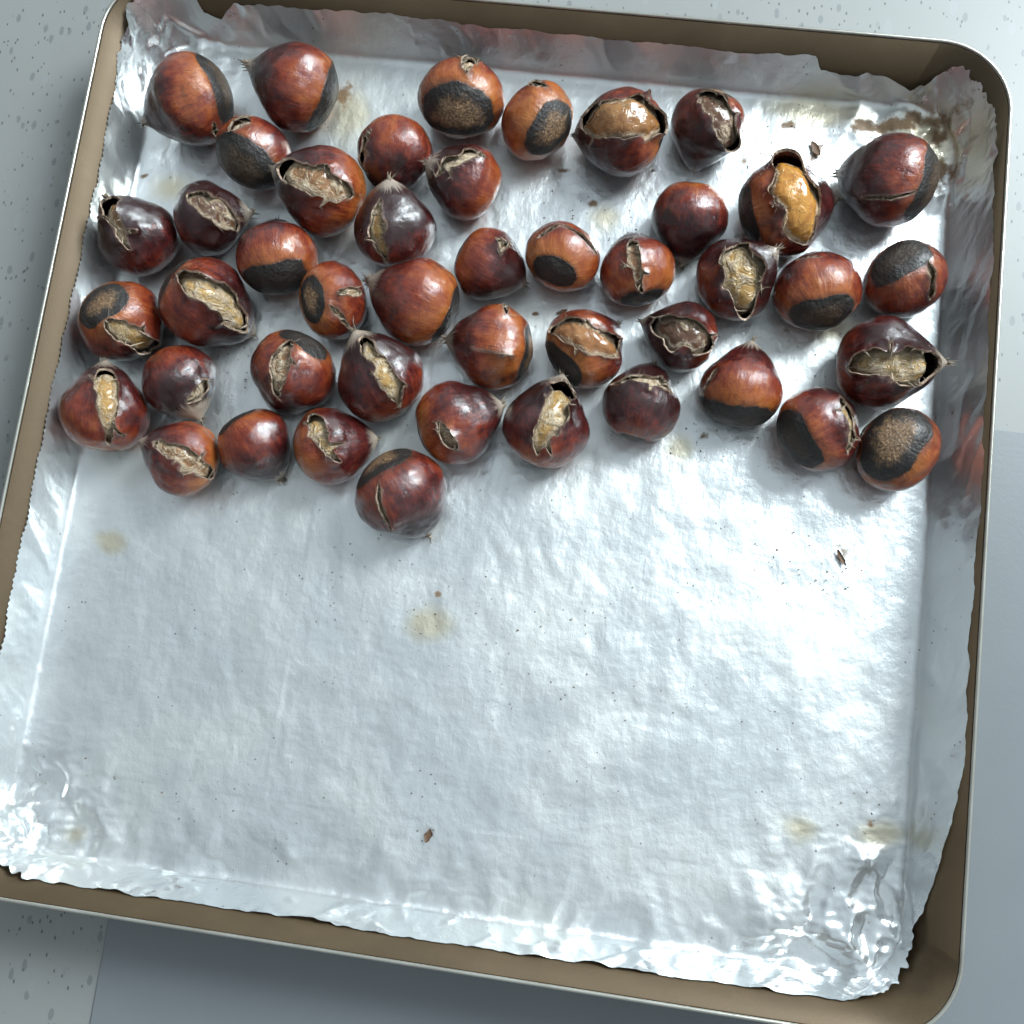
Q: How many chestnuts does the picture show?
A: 45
